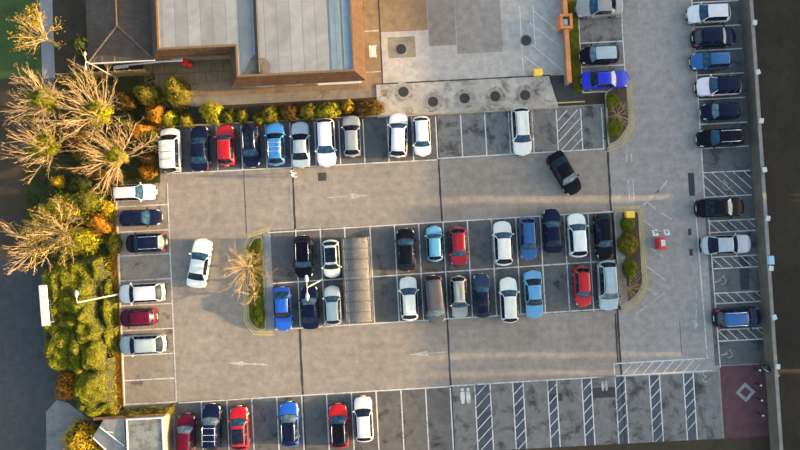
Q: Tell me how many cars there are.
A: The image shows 58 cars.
